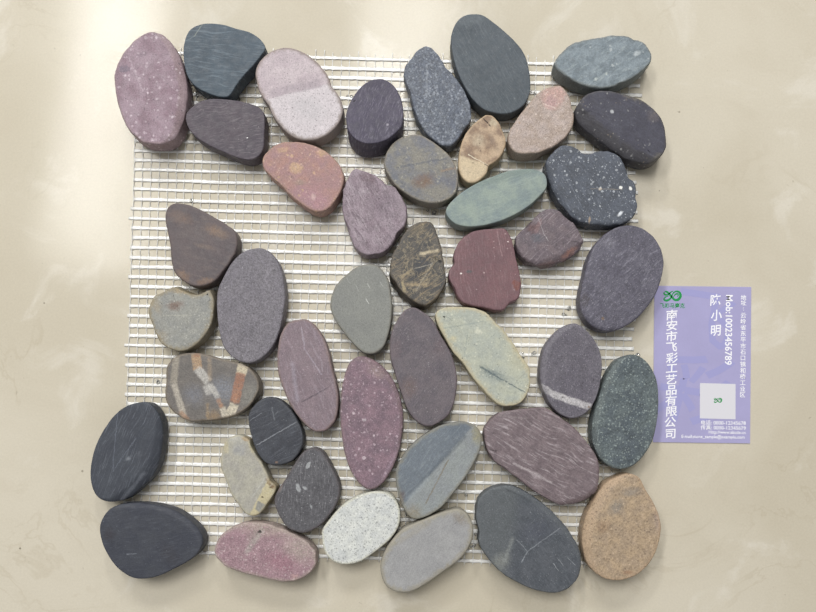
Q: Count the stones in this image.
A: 43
